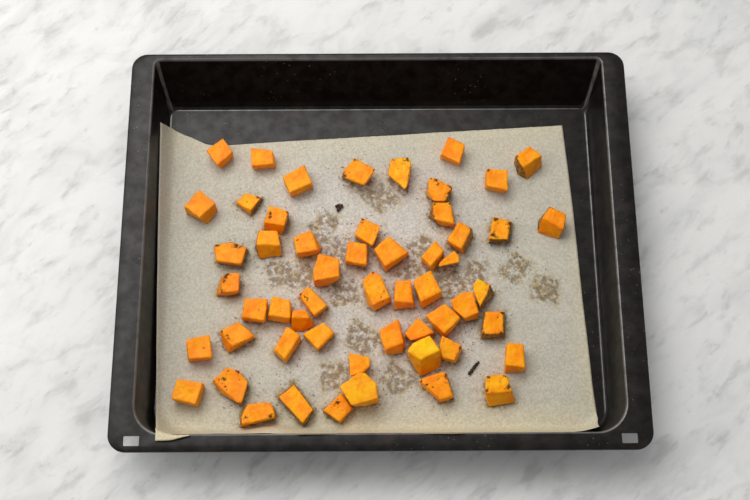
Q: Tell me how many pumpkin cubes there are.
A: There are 55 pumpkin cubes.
